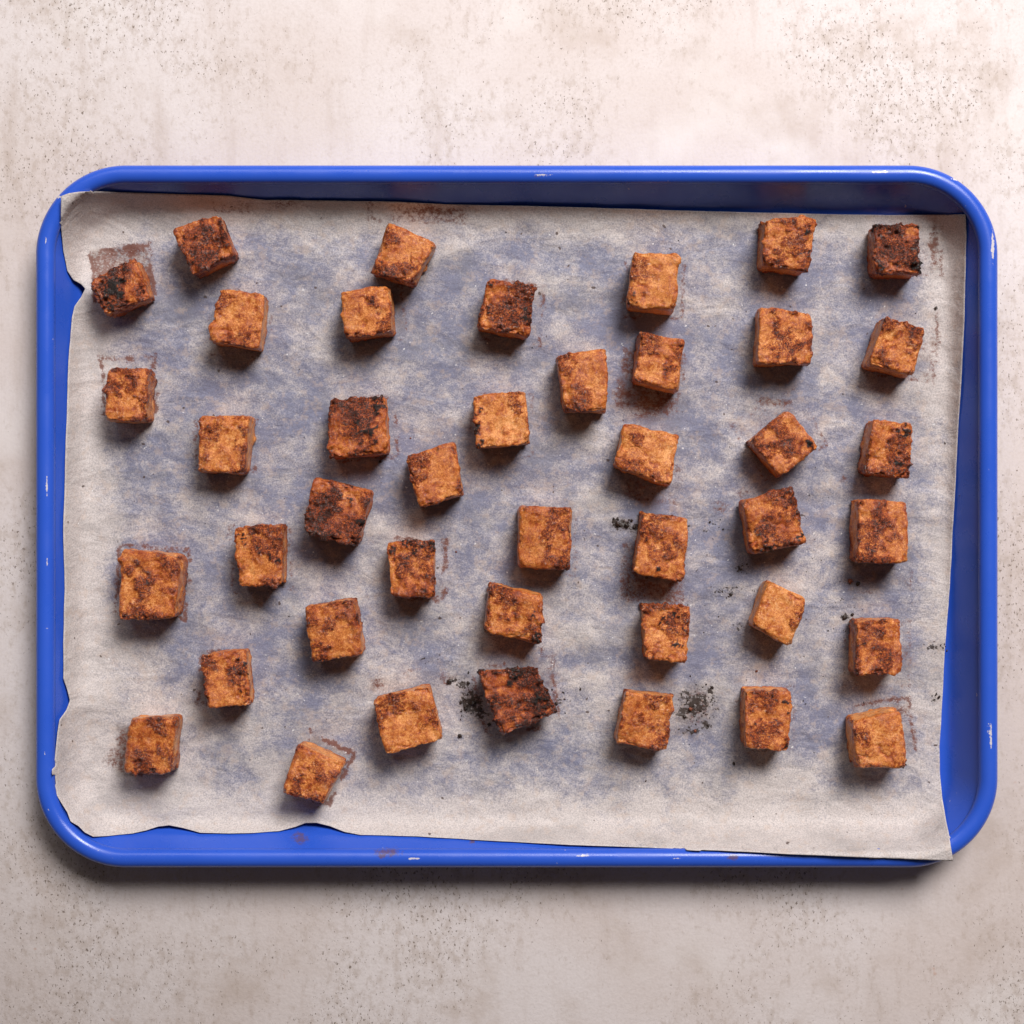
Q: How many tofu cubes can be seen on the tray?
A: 42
